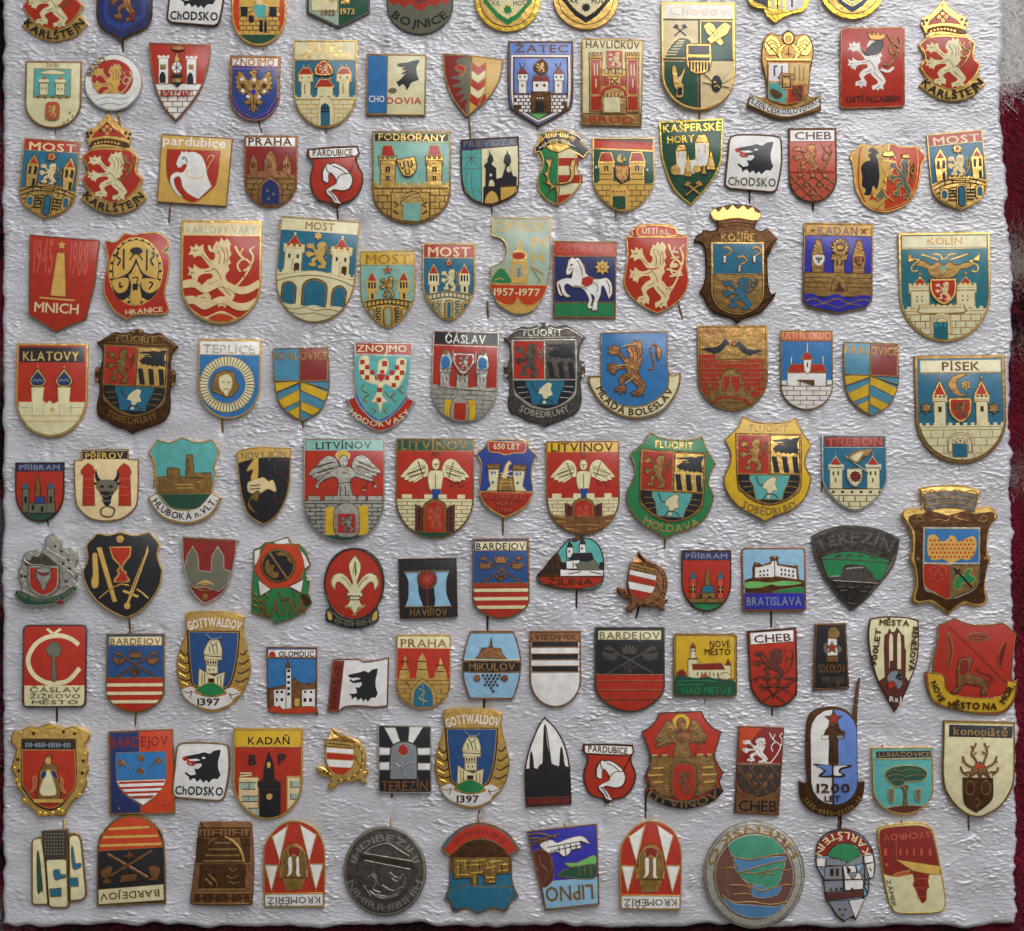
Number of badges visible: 124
